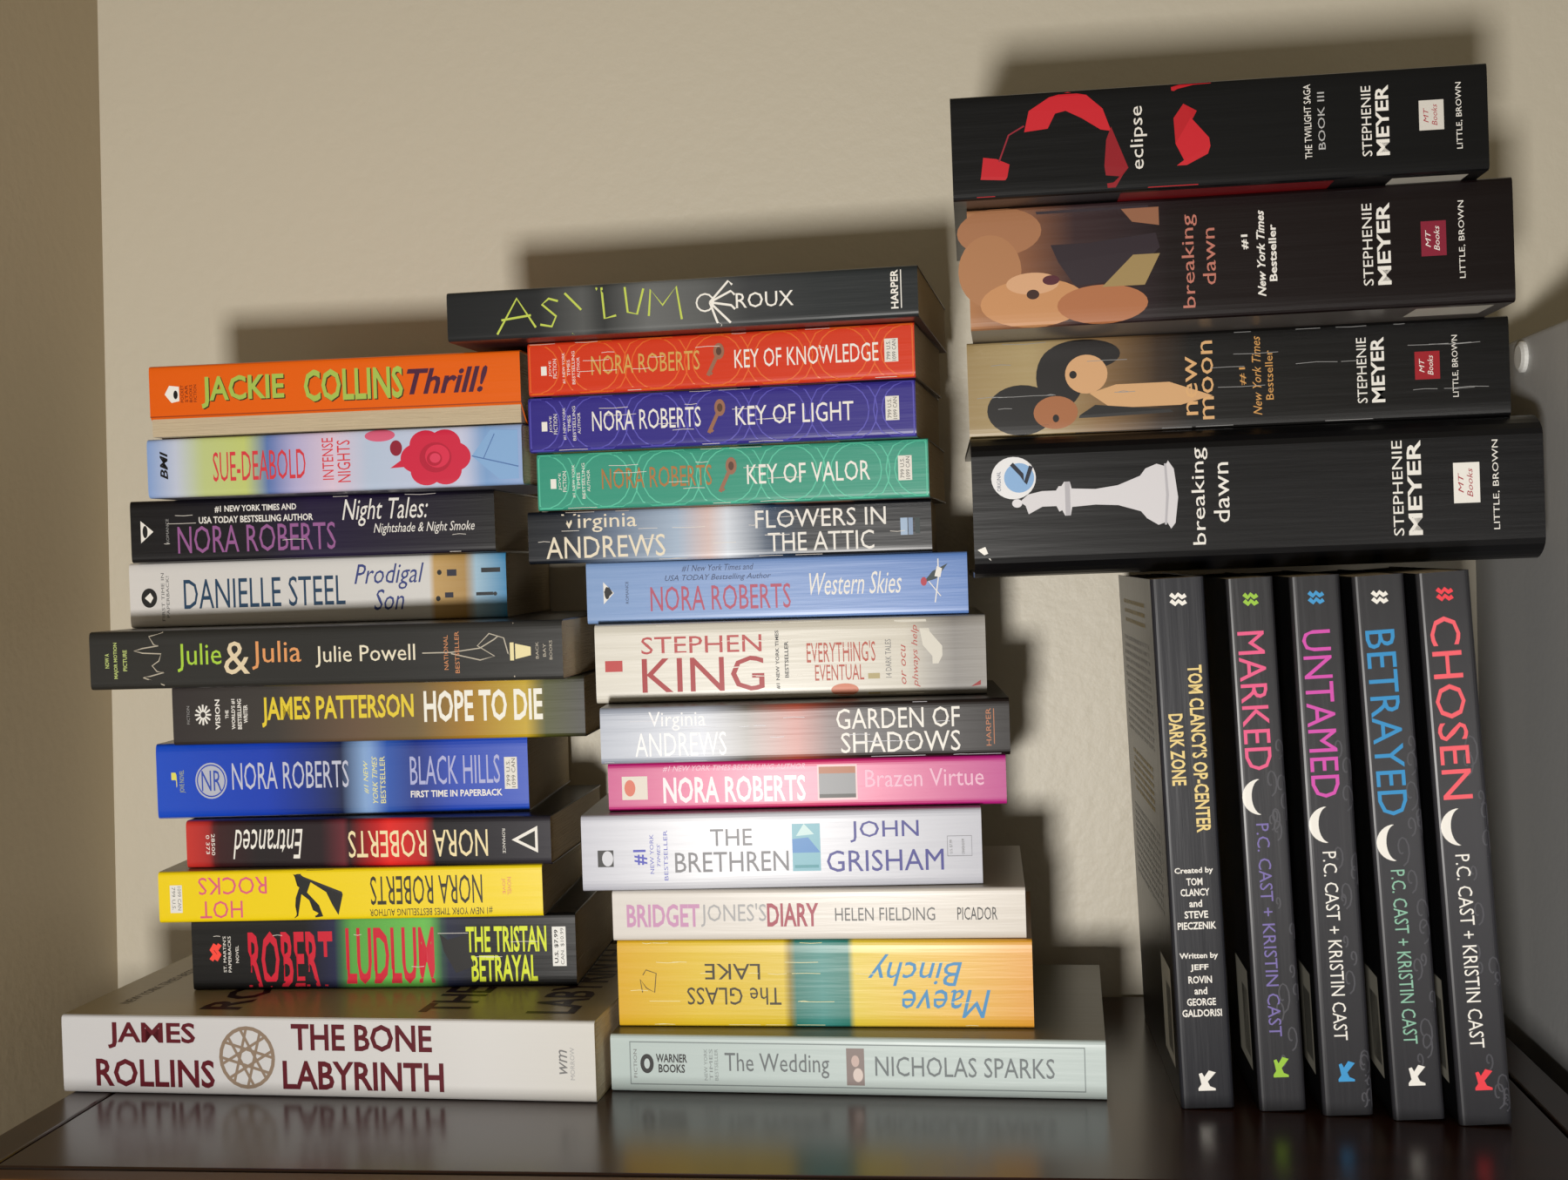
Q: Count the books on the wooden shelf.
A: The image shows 33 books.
